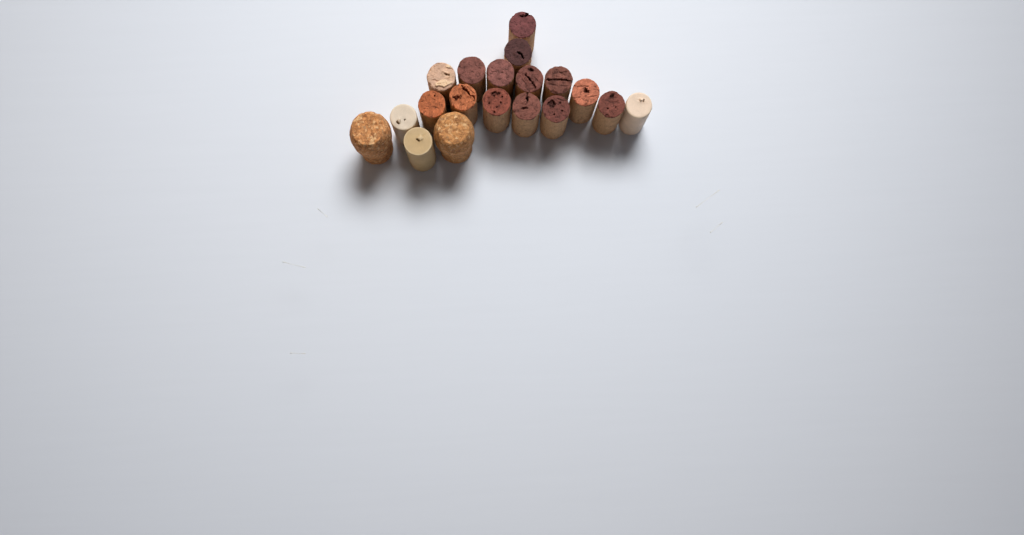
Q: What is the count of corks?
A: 19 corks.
